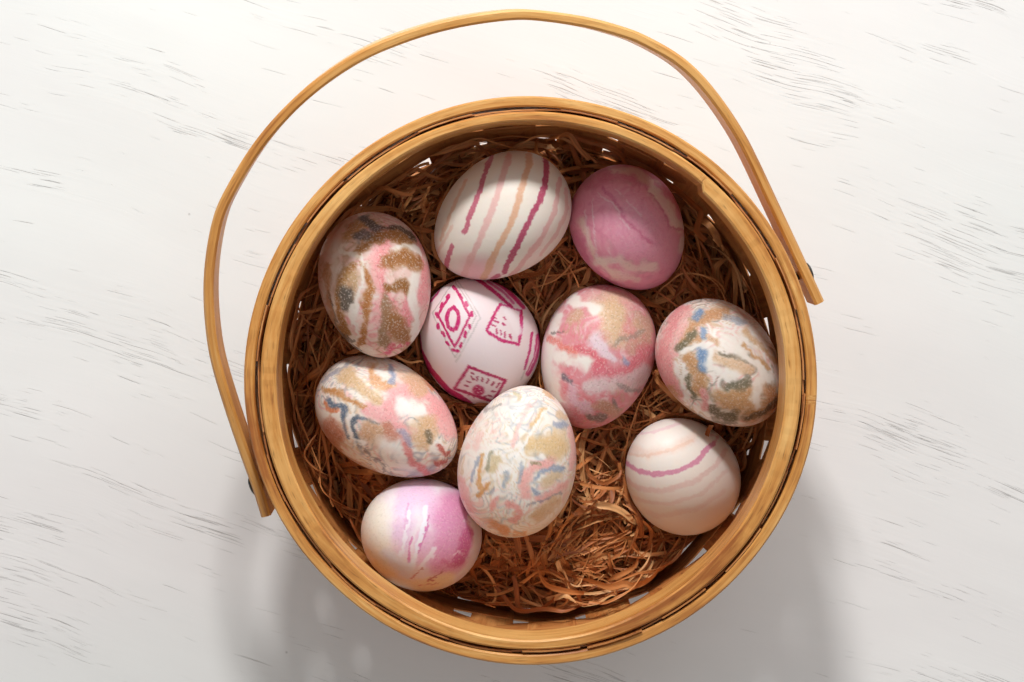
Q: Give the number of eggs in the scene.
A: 10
